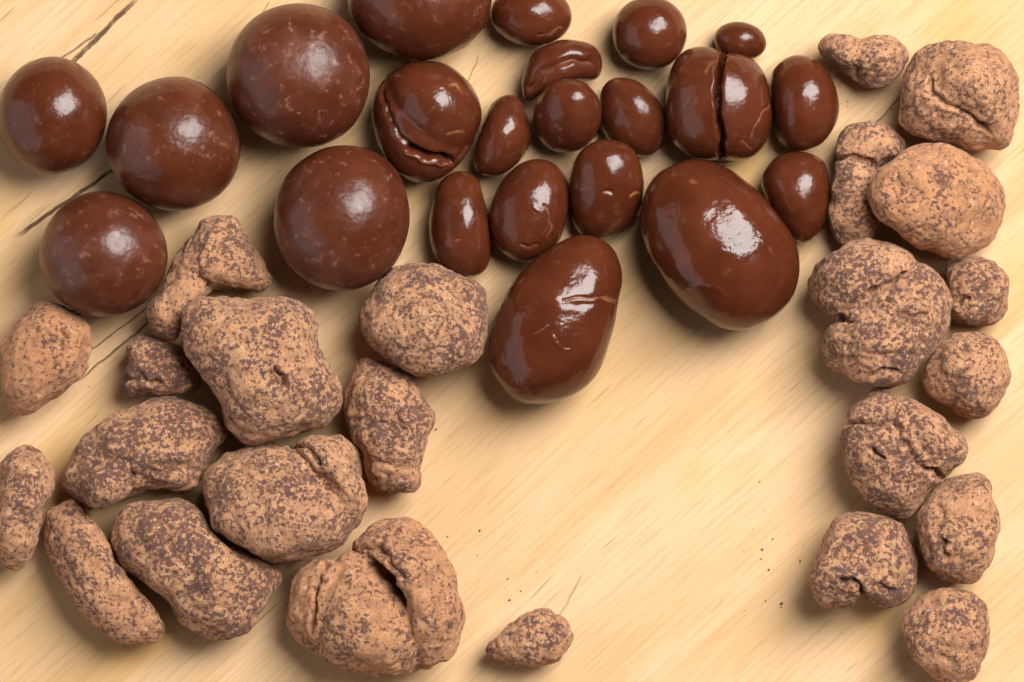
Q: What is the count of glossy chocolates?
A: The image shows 22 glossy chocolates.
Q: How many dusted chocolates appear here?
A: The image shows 24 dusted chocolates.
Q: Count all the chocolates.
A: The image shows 46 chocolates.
